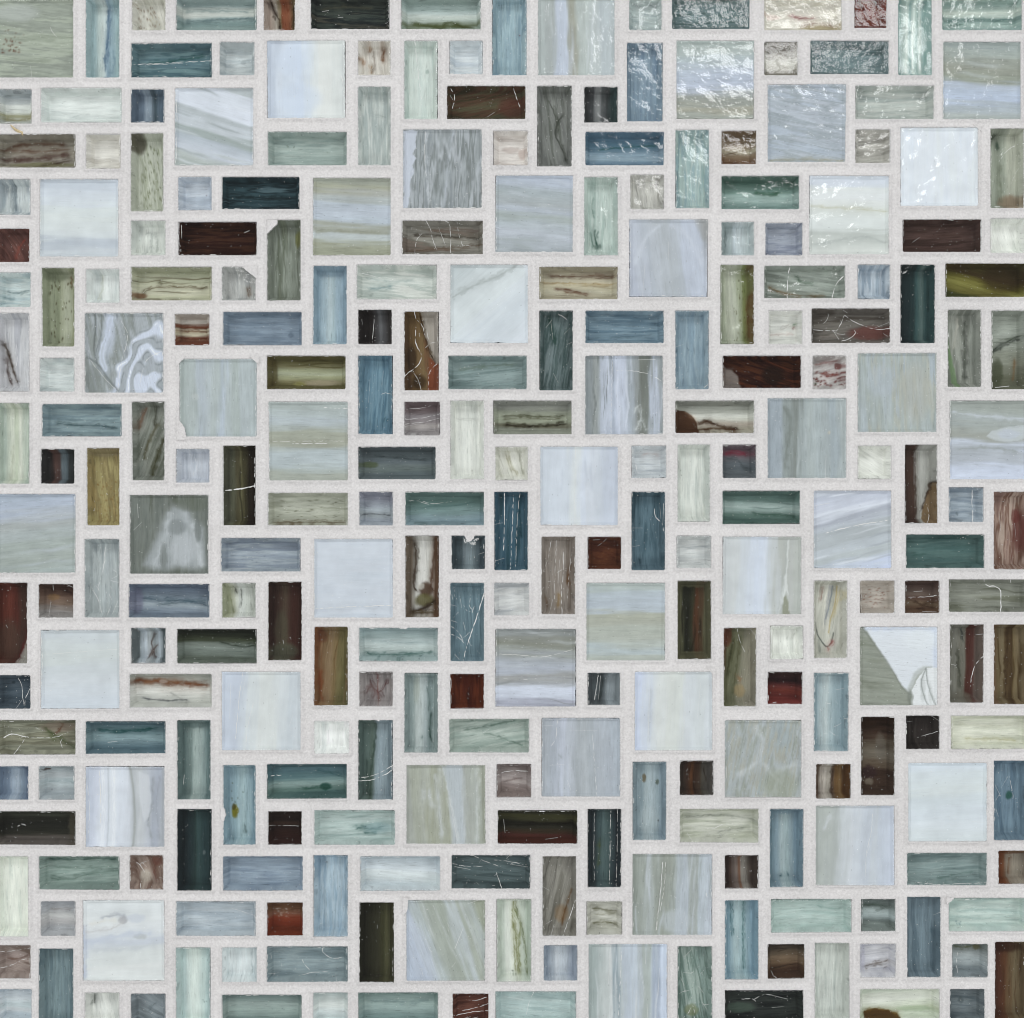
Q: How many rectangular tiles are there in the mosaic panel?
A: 135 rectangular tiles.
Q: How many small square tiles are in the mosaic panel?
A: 83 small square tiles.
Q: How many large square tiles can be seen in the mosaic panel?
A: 44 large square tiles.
